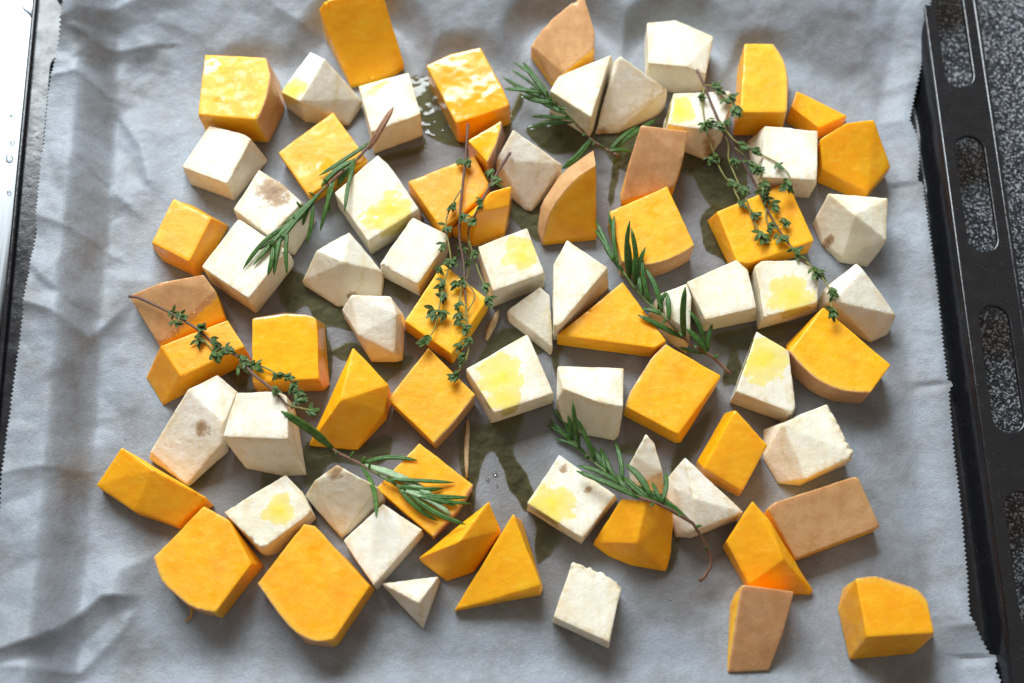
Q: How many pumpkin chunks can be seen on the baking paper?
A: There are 37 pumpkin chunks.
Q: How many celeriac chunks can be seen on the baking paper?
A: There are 37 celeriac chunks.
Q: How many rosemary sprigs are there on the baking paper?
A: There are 5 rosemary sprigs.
